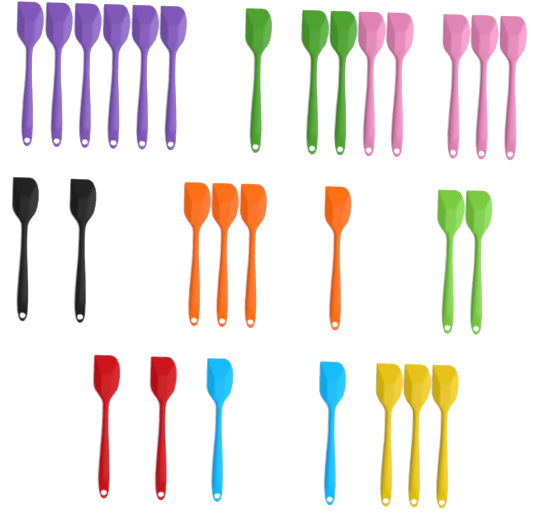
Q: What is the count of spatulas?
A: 29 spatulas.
